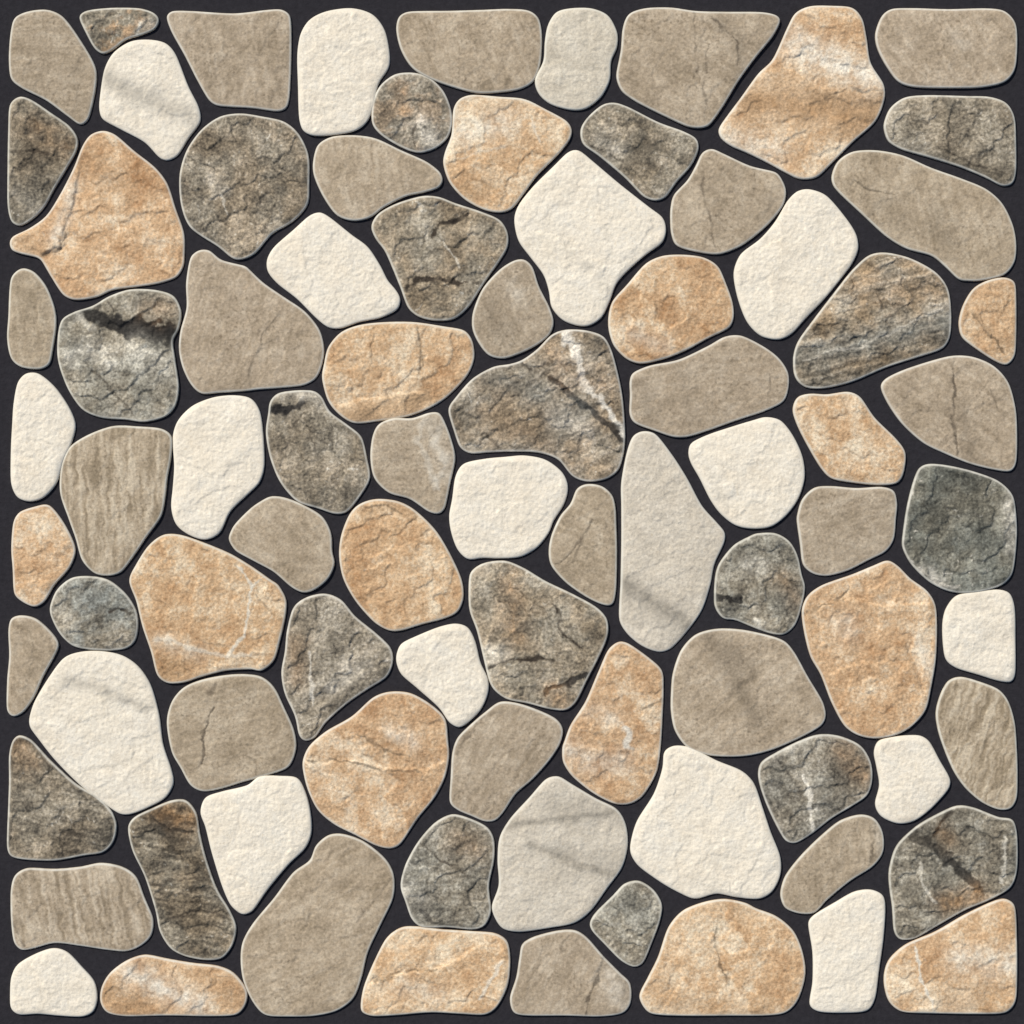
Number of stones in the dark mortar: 86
